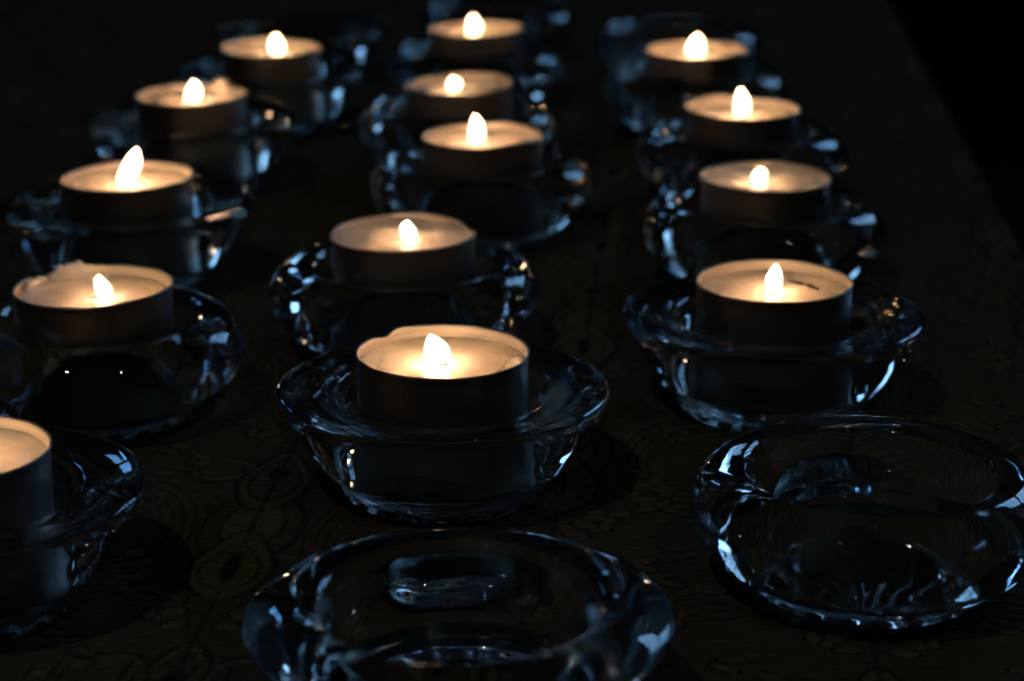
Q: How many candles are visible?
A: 14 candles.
